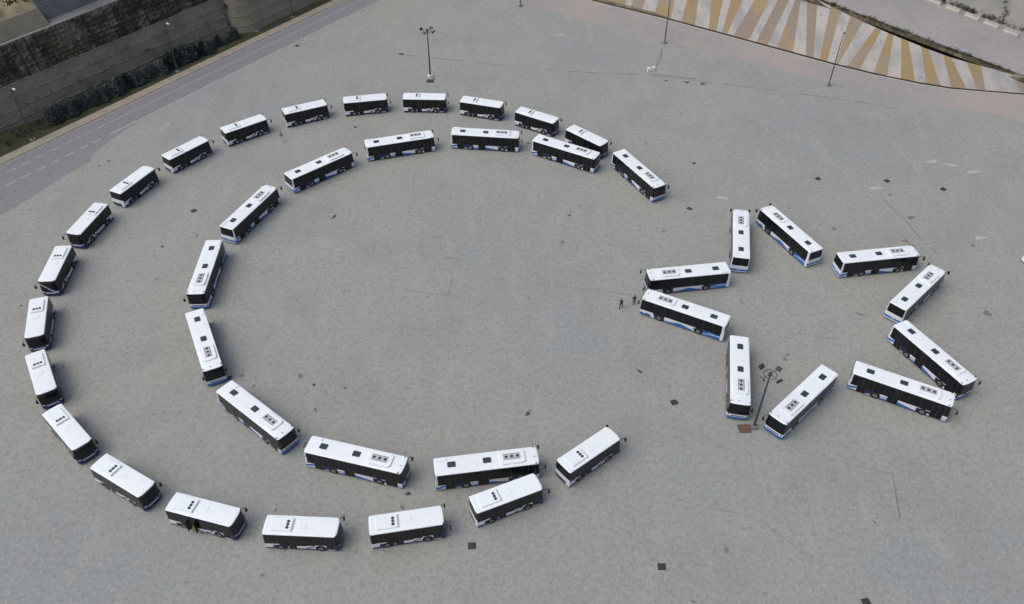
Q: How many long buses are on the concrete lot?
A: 21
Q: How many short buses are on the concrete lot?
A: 20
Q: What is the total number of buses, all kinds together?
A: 41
